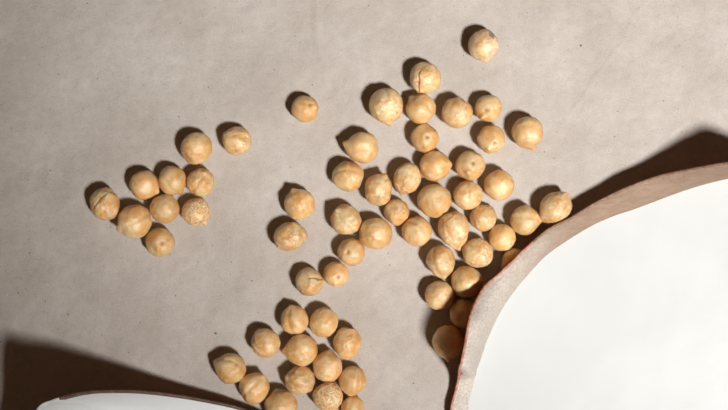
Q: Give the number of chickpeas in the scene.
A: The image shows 63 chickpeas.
